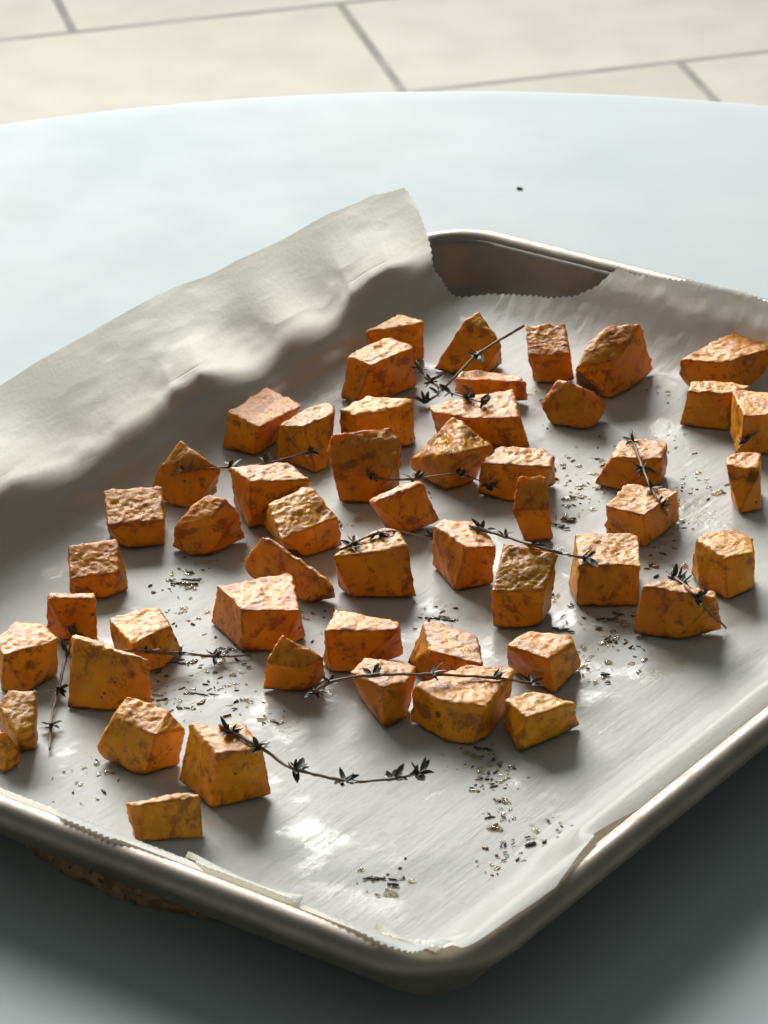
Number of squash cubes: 52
